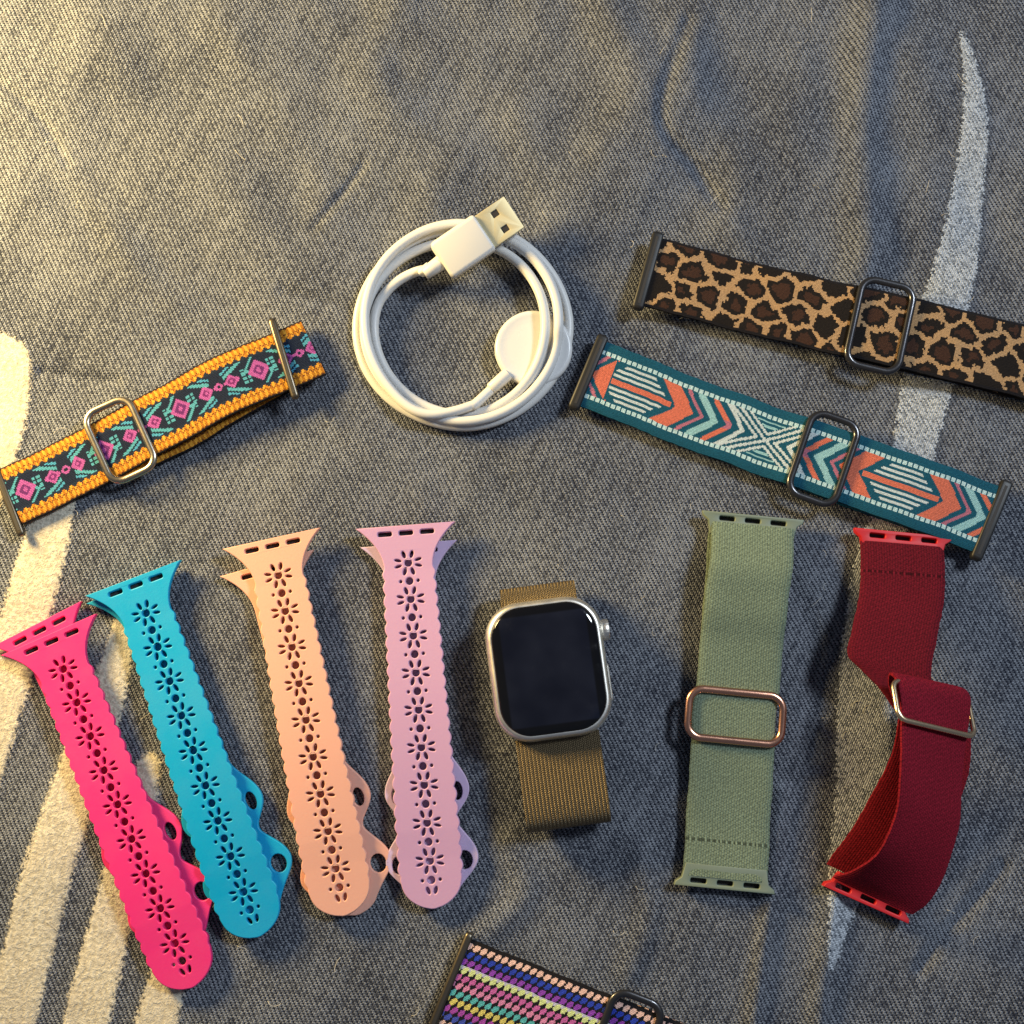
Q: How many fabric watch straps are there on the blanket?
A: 6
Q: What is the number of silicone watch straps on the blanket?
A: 4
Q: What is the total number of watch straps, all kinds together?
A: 10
